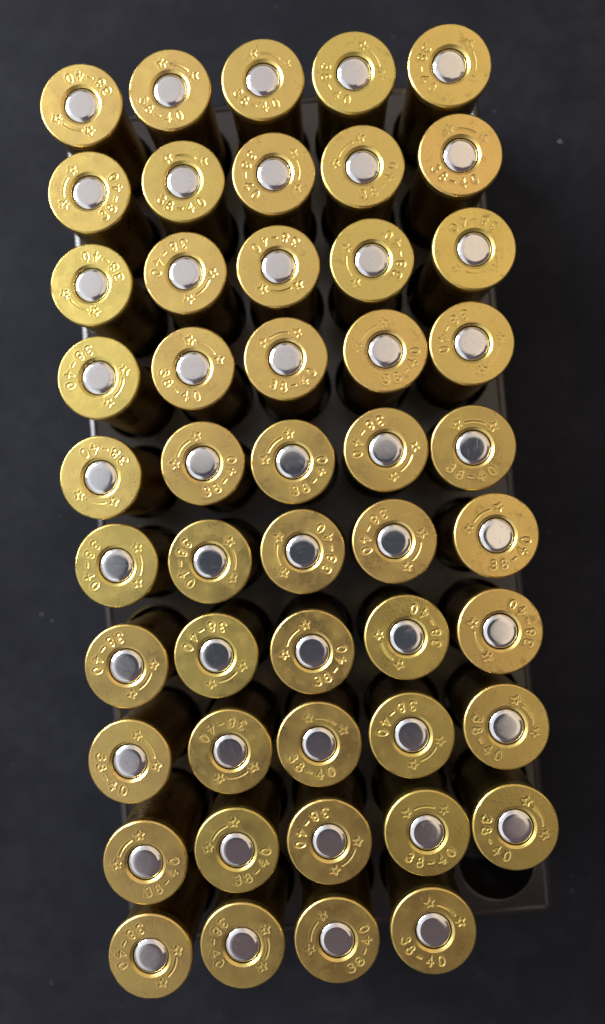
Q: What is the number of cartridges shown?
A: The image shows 49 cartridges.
